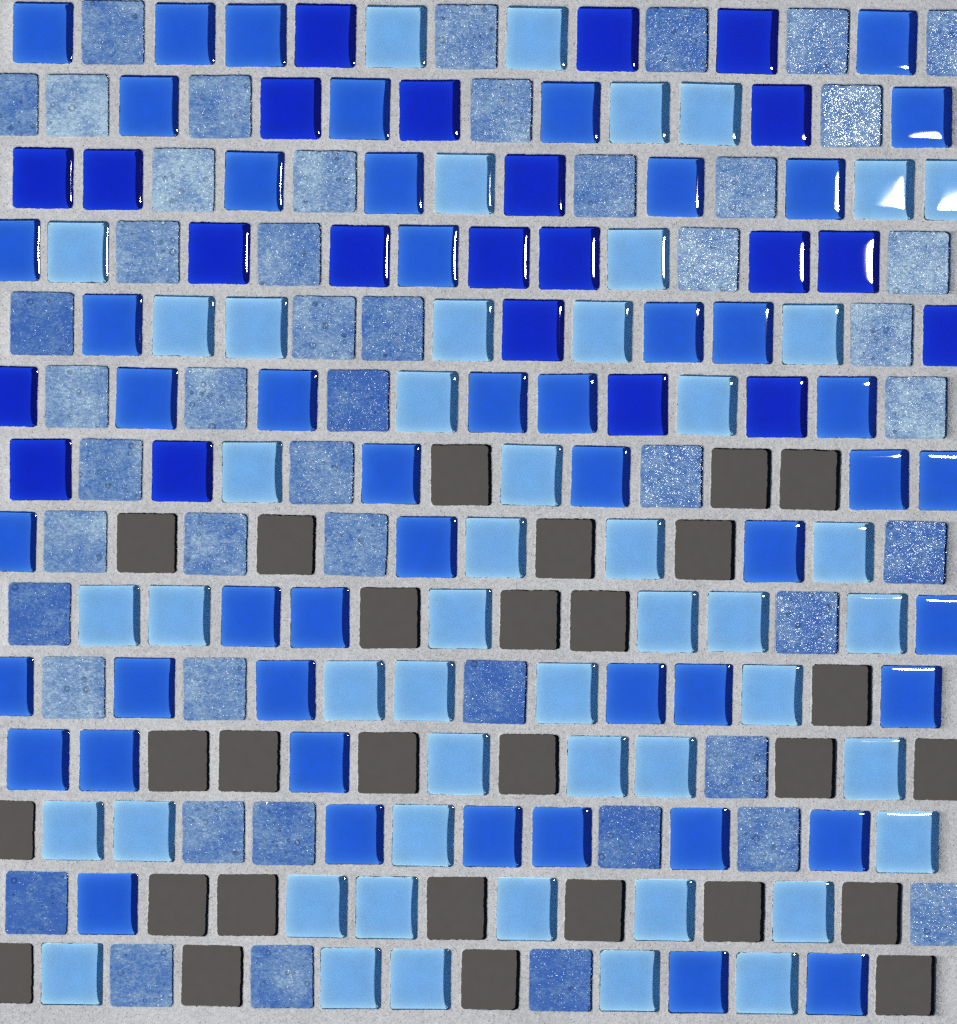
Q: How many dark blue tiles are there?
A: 22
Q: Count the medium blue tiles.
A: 49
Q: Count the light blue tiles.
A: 49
